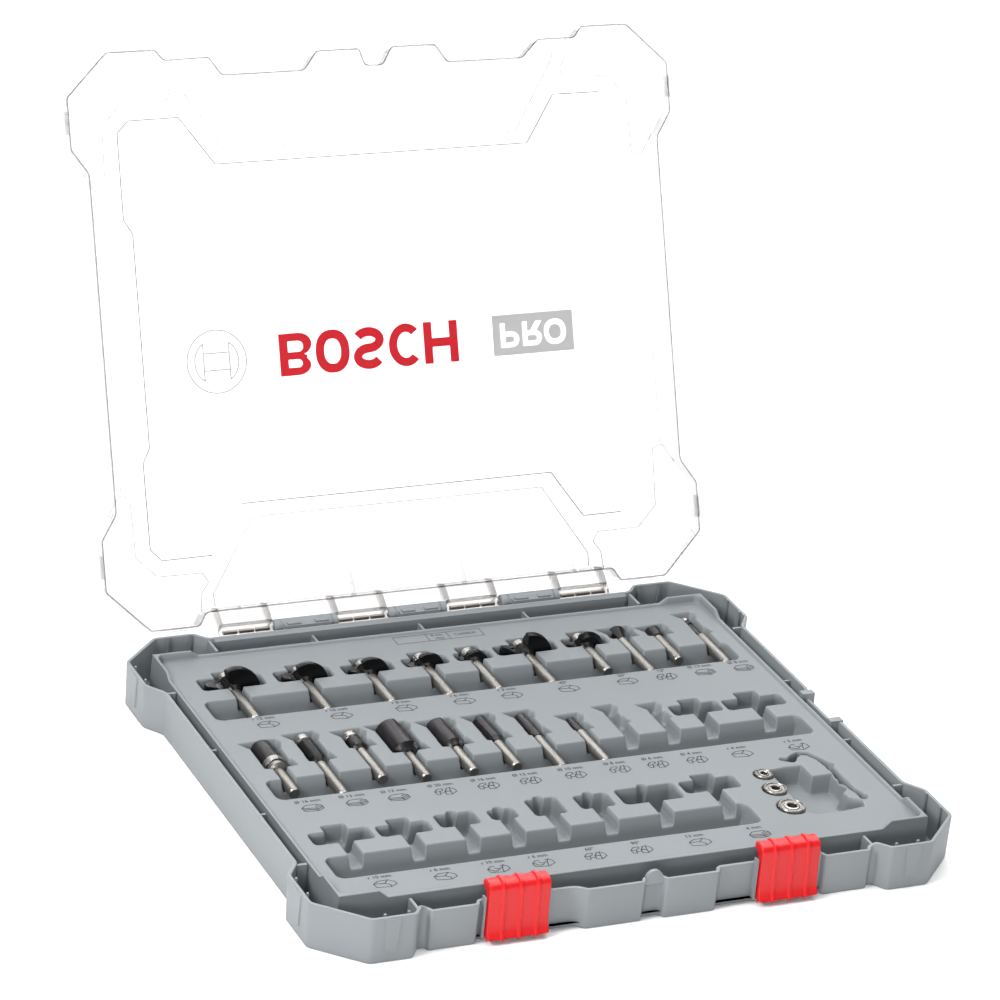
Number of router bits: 18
